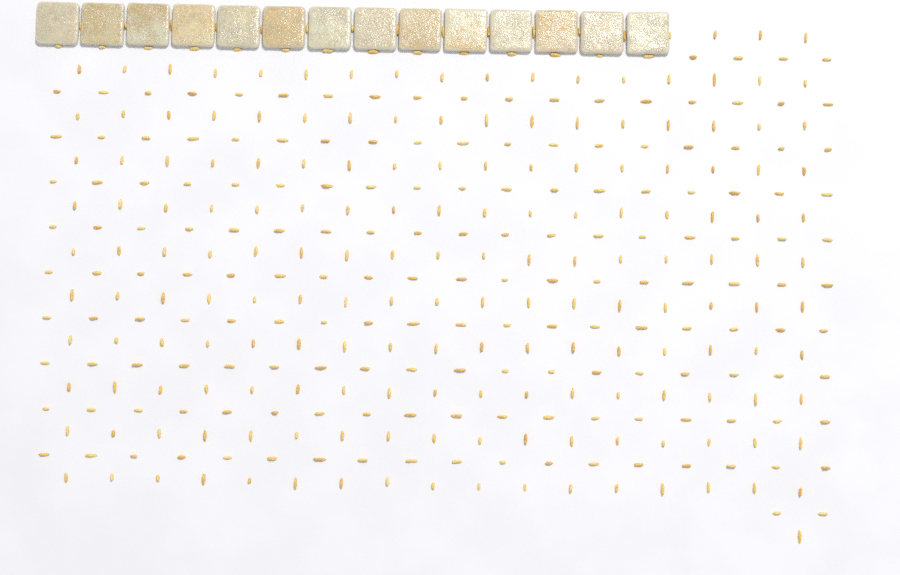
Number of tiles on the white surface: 14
